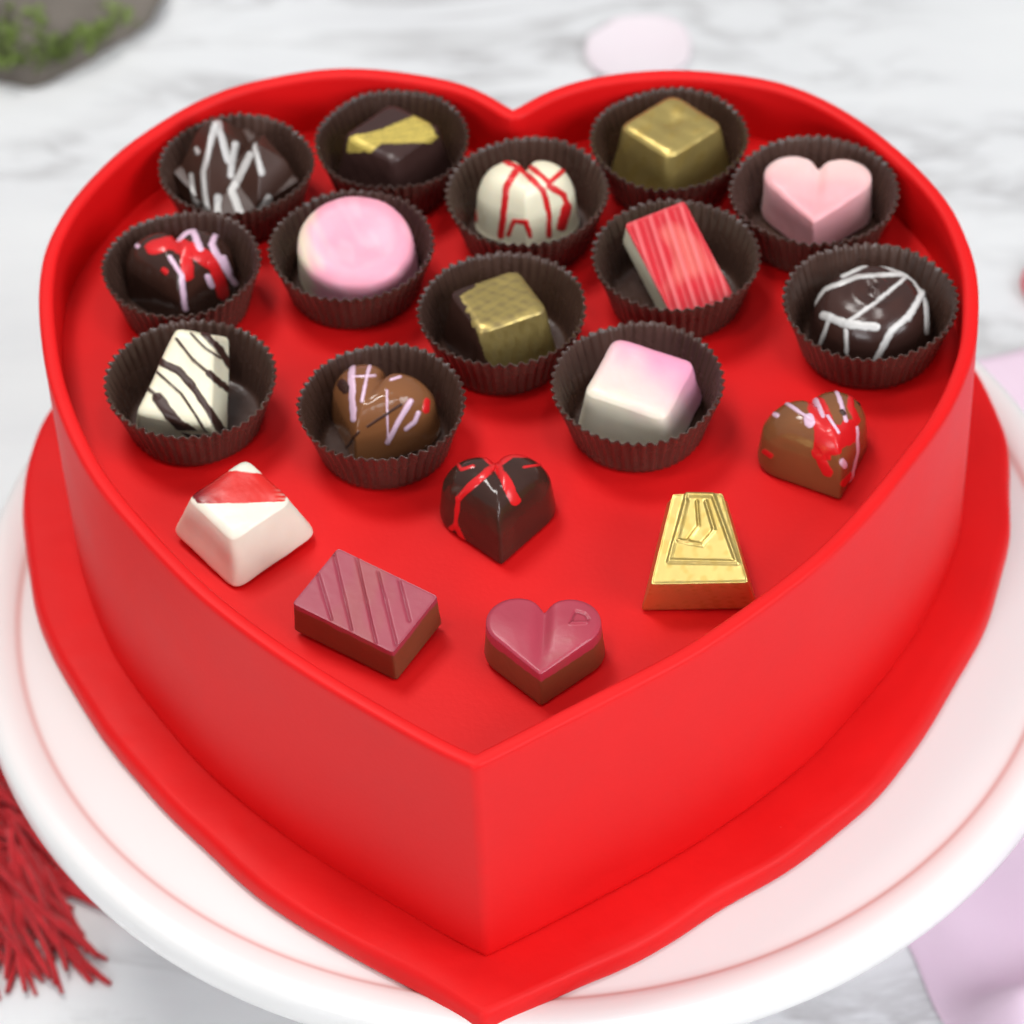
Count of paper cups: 13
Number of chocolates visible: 19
